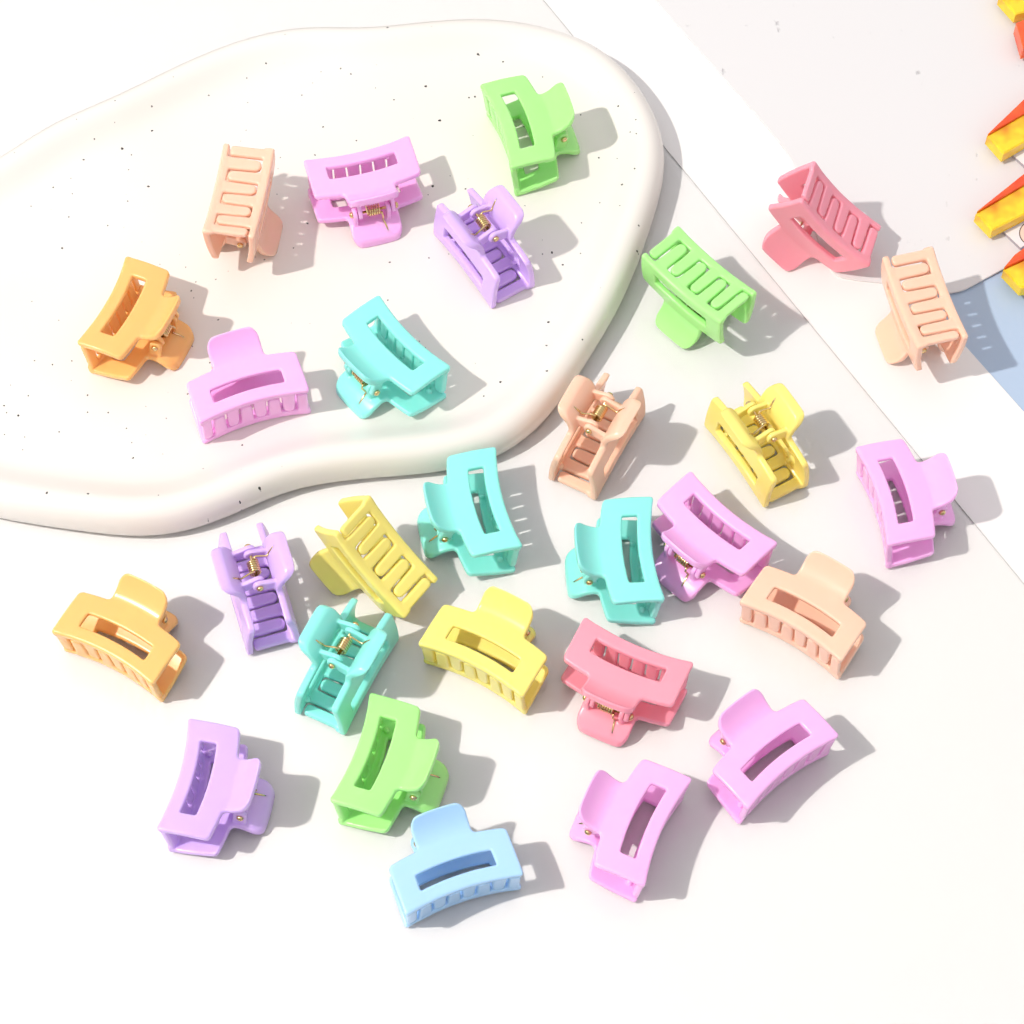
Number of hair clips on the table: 28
